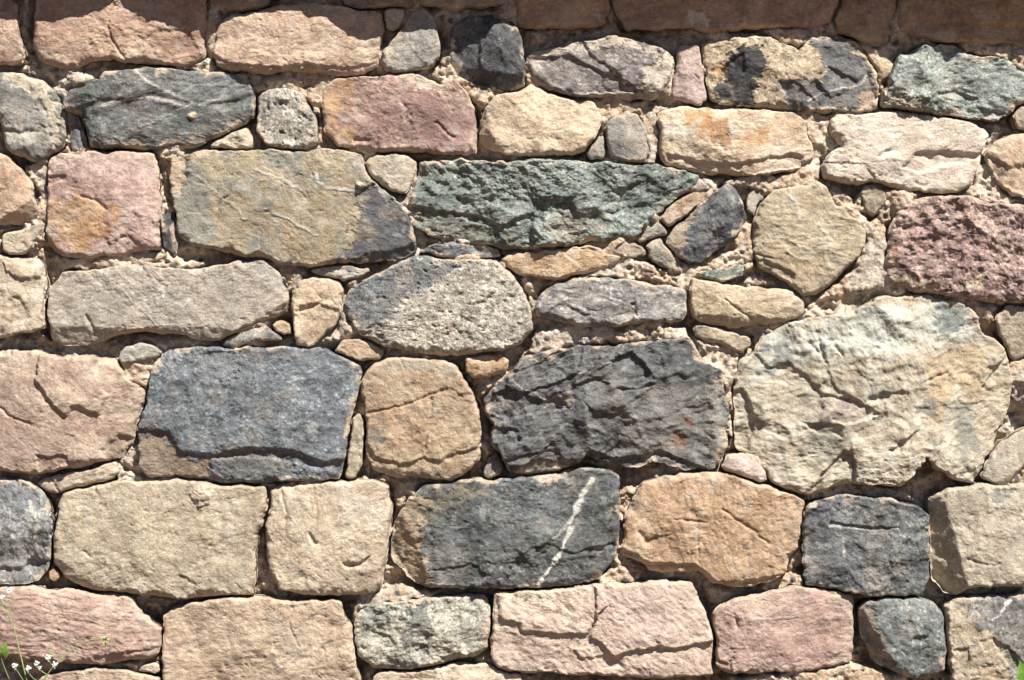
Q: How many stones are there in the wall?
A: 92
